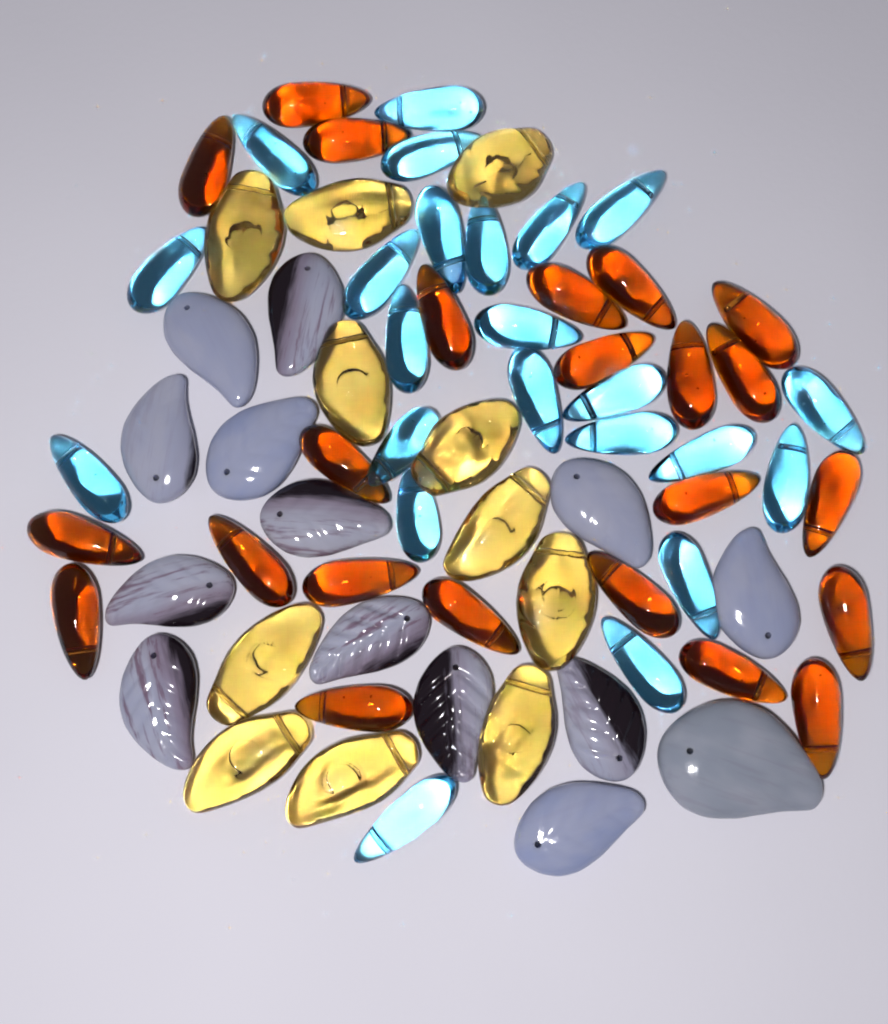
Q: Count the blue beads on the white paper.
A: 23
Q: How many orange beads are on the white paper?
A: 23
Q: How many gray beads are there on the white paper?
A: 14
